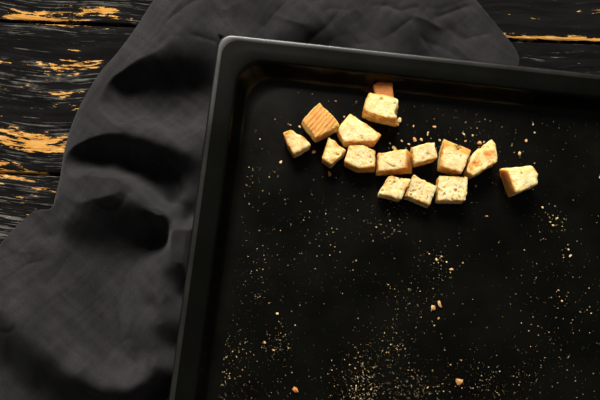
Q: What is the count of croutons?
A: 15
